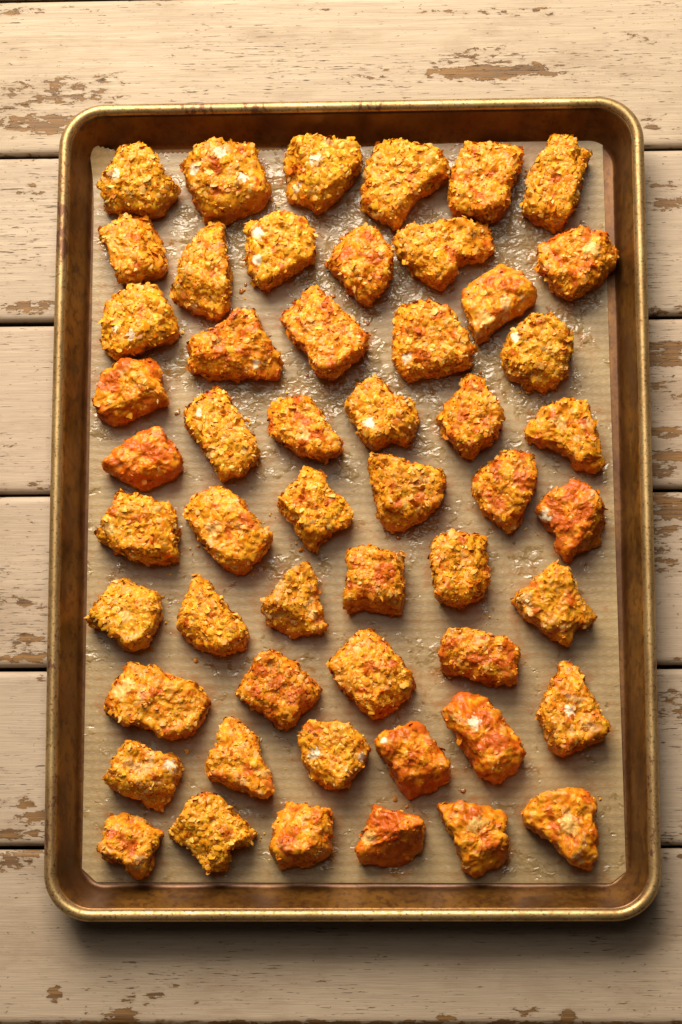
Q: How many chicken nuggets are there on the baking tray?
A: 53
